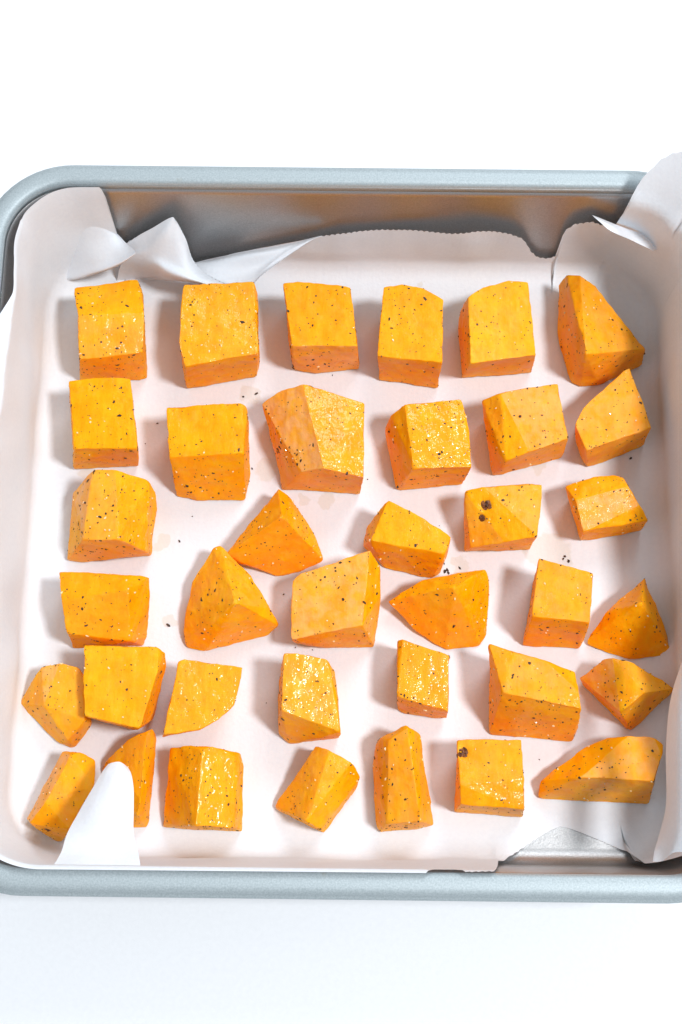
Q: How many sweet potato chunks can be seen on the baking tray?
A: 37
